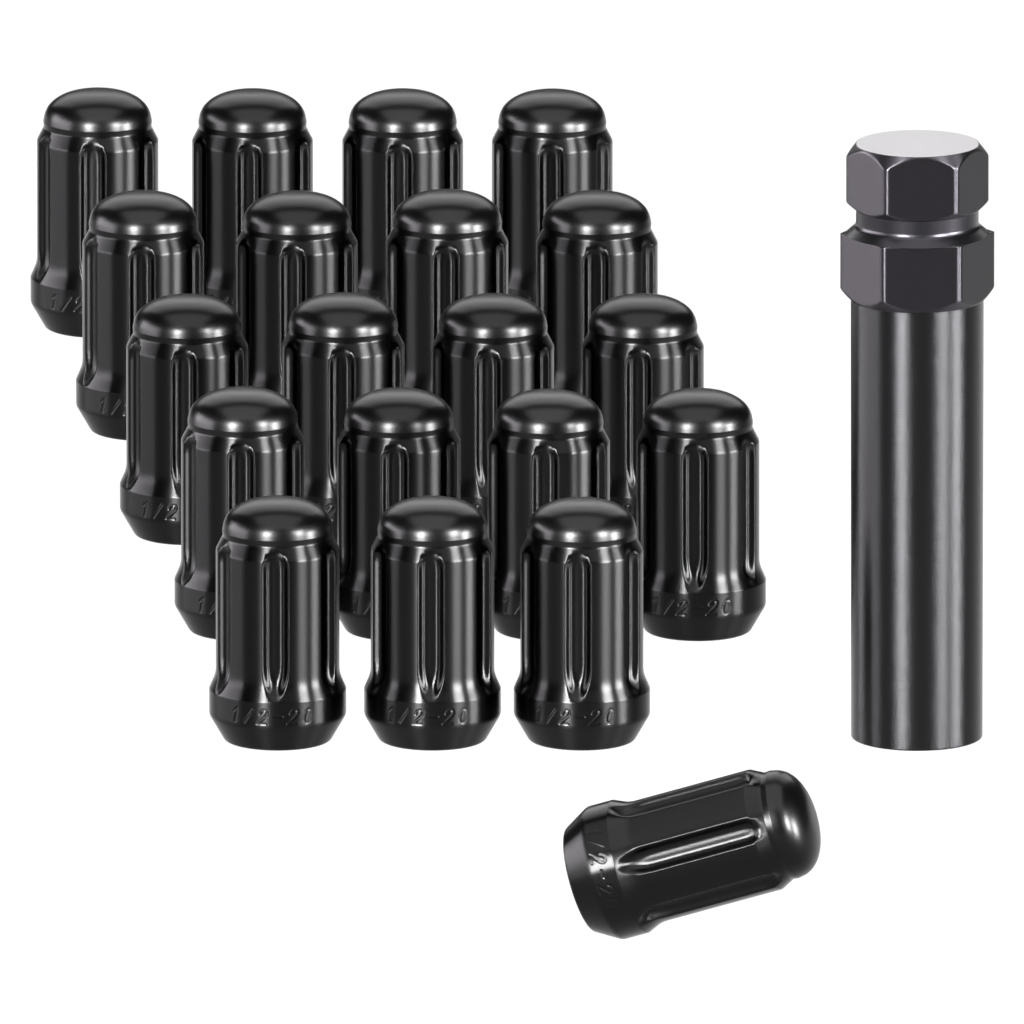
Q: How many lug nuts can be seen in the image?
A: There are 20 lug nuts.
